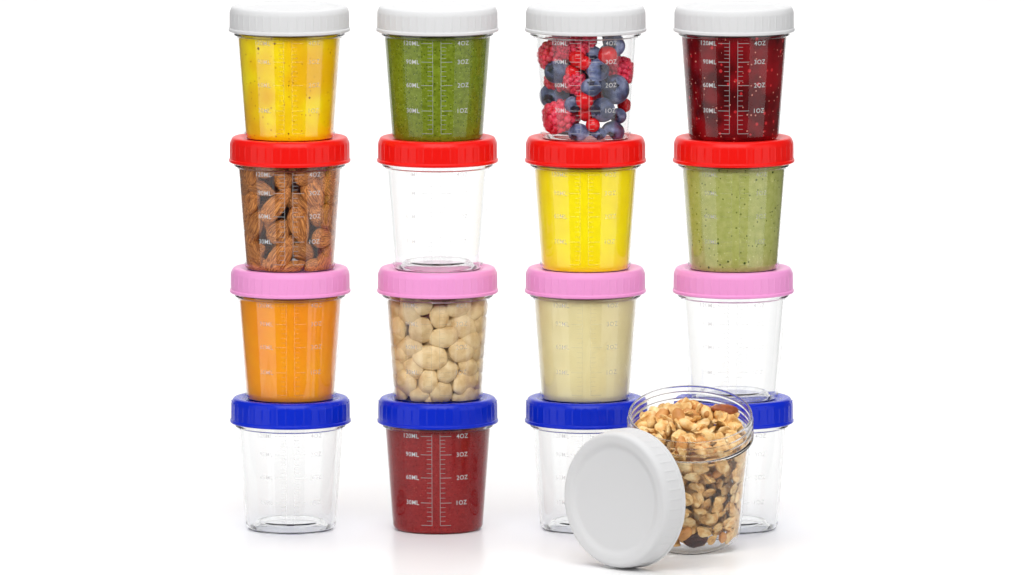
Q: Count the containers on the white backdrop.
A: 17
